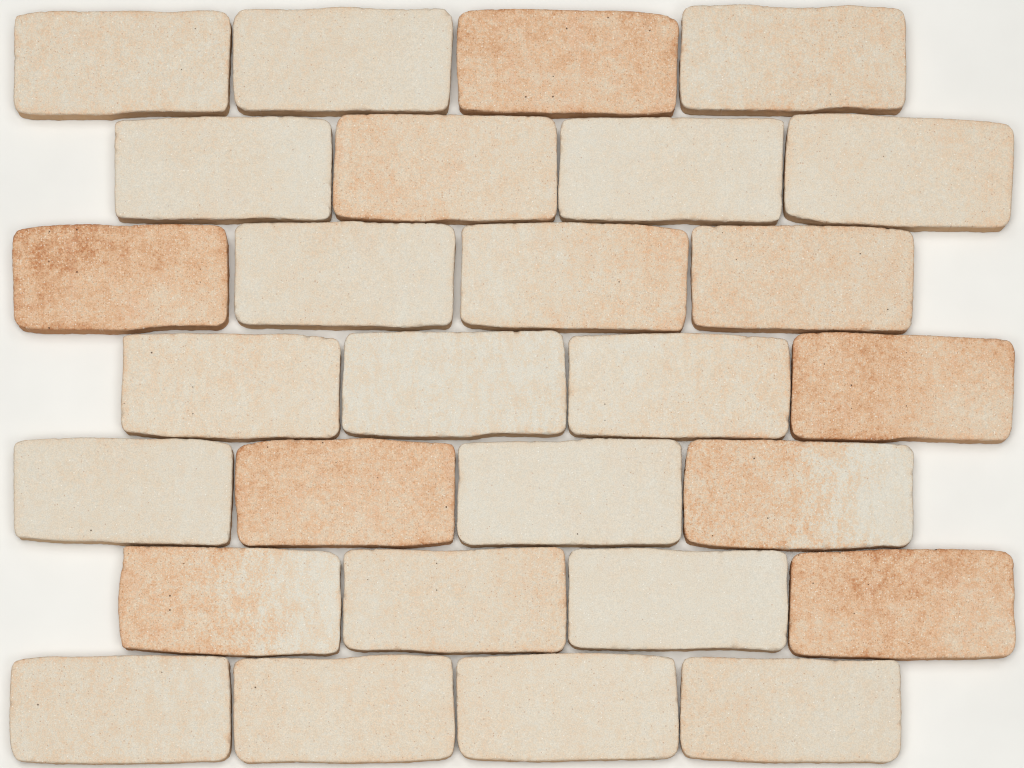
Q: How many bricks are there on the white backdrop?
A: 28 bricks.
